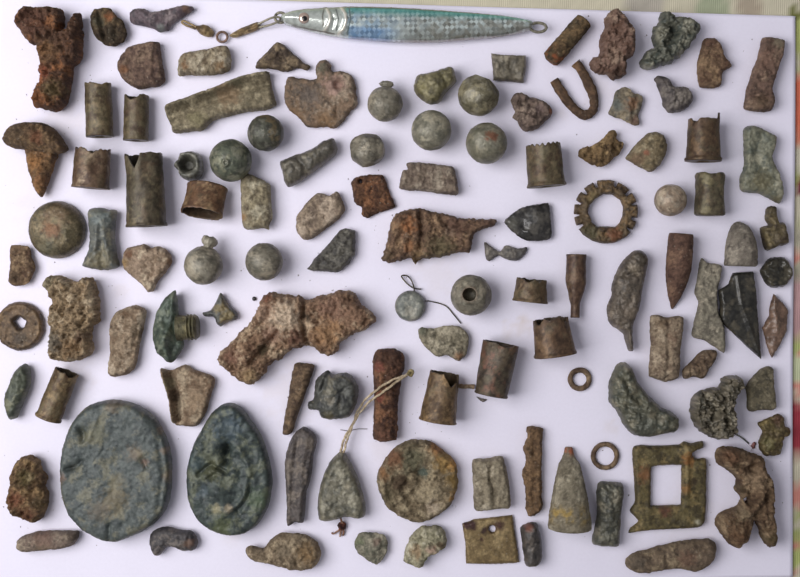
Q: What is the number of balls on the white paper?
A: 11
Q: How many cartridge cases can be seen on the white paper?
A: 14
